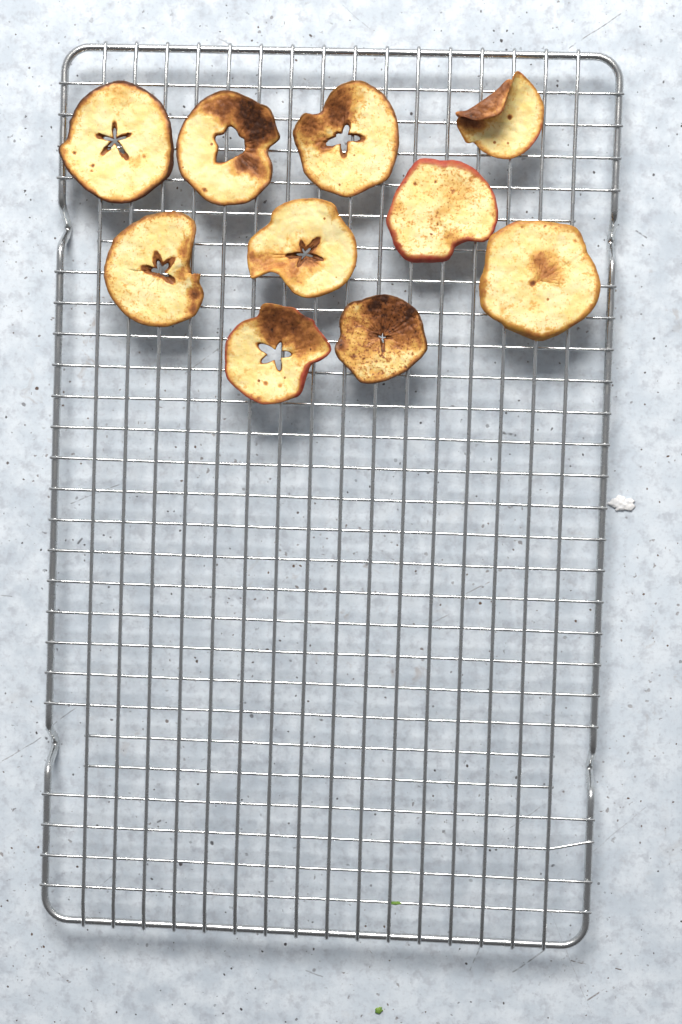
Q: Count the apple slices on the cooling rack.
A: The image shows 10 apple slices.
